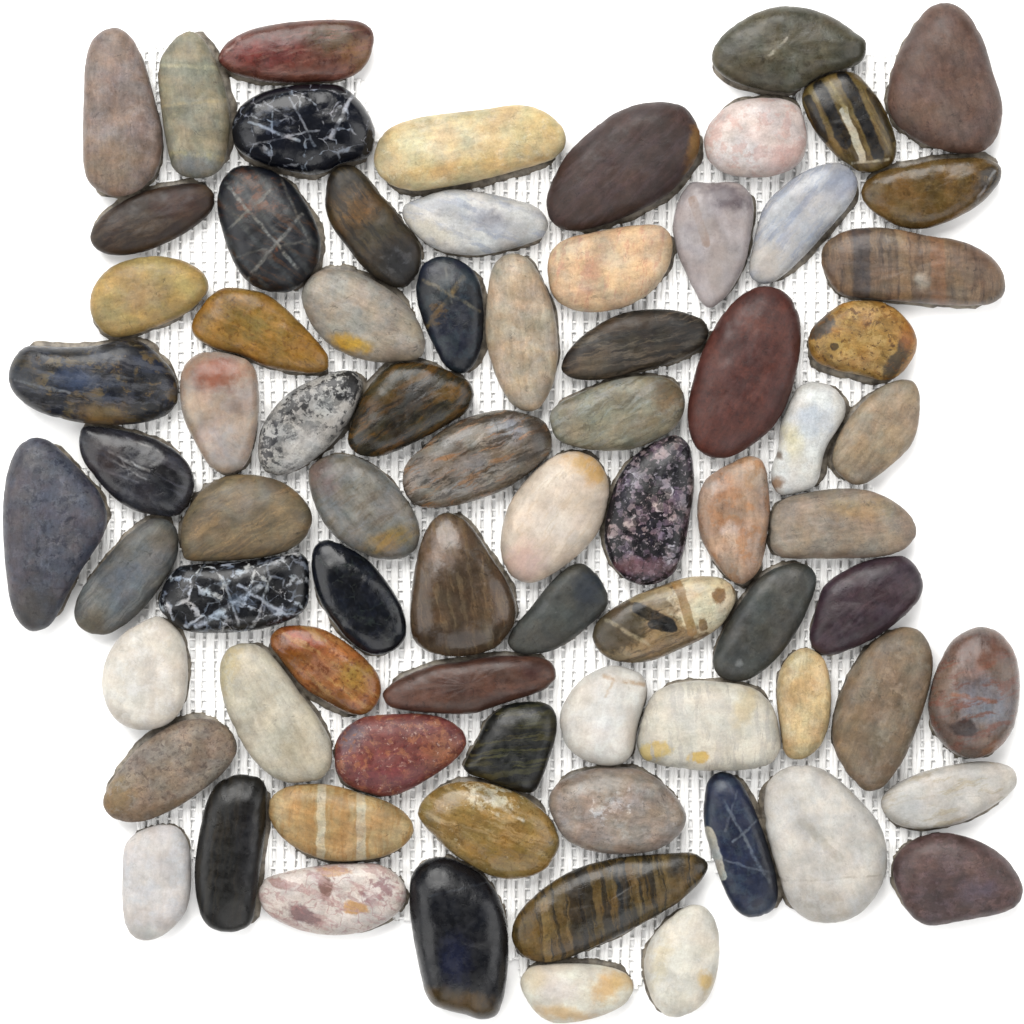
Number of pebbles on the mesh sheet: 77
